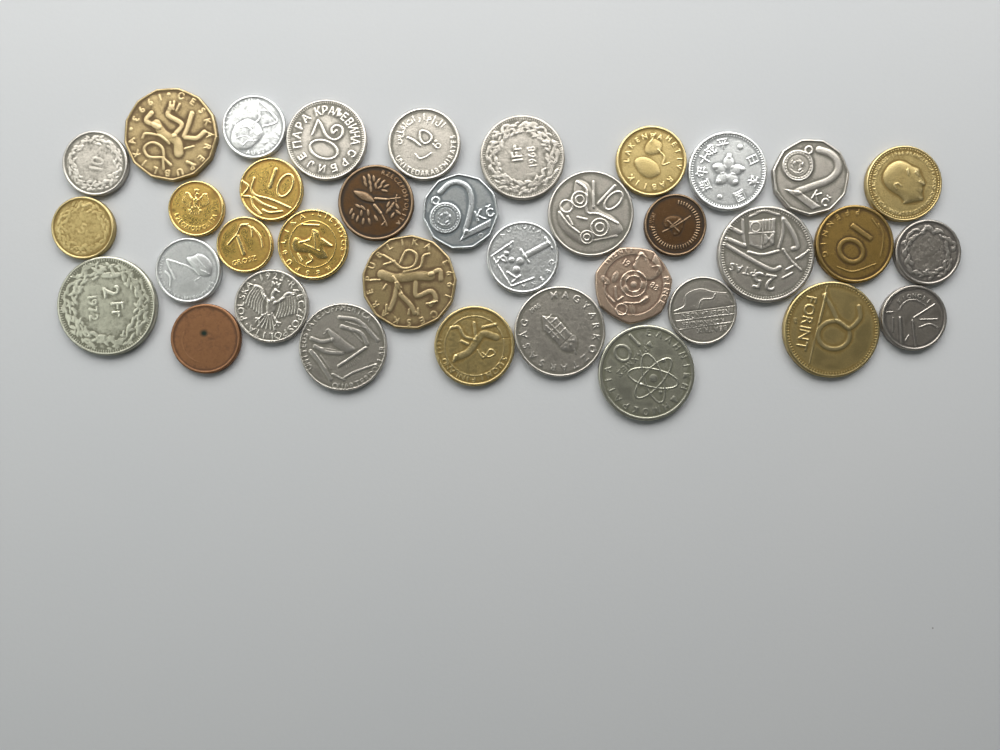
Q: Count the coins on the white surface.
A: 36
